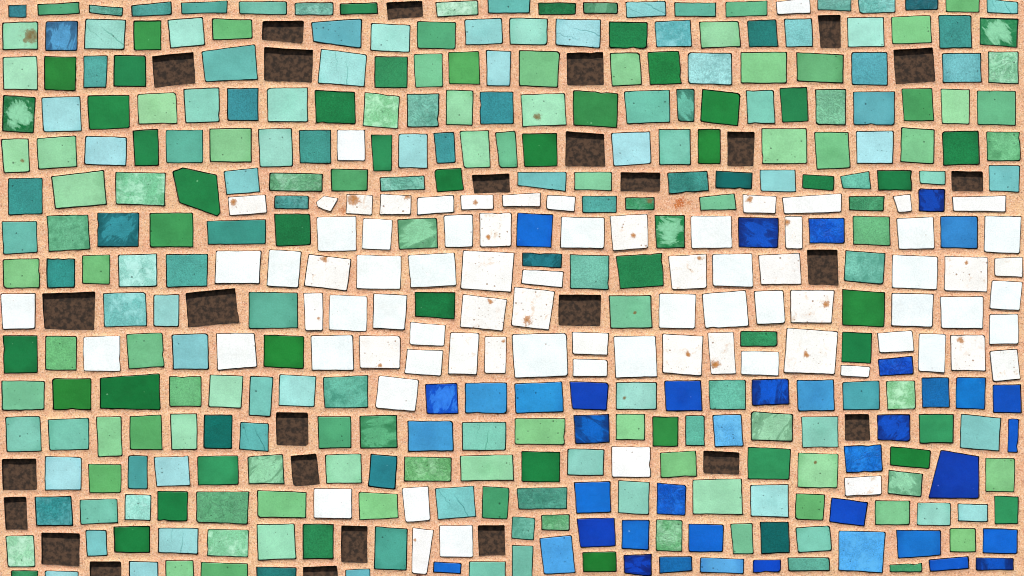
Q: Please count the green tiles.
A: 137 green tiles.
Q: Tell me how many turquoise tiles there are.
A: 117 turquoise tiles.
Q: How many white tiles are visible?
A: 79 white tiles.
